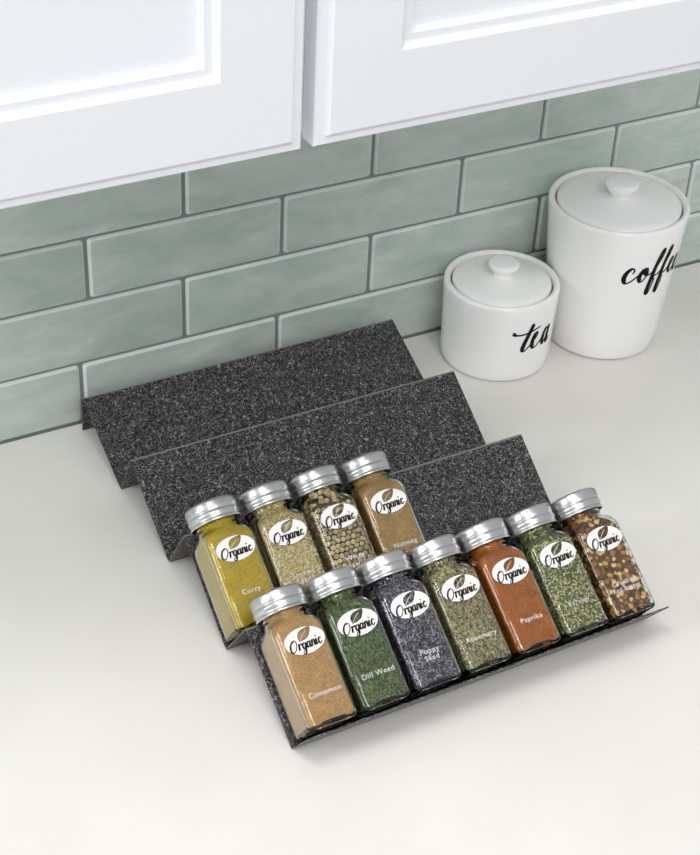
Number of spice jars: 11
